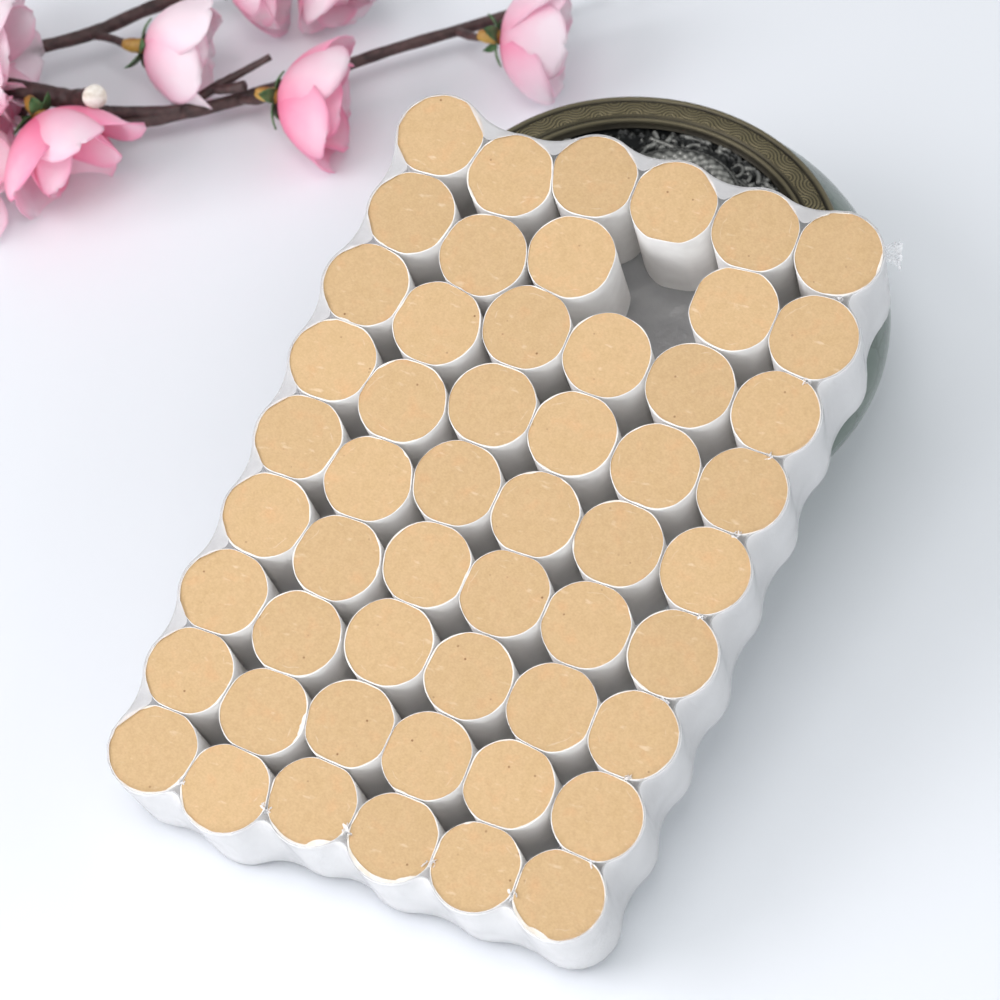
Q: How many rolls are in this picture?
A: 53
